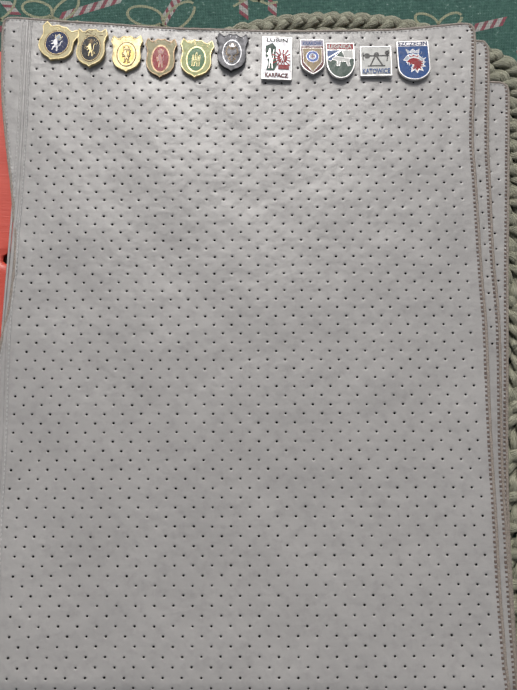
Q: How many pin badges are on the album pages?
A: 11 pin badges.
